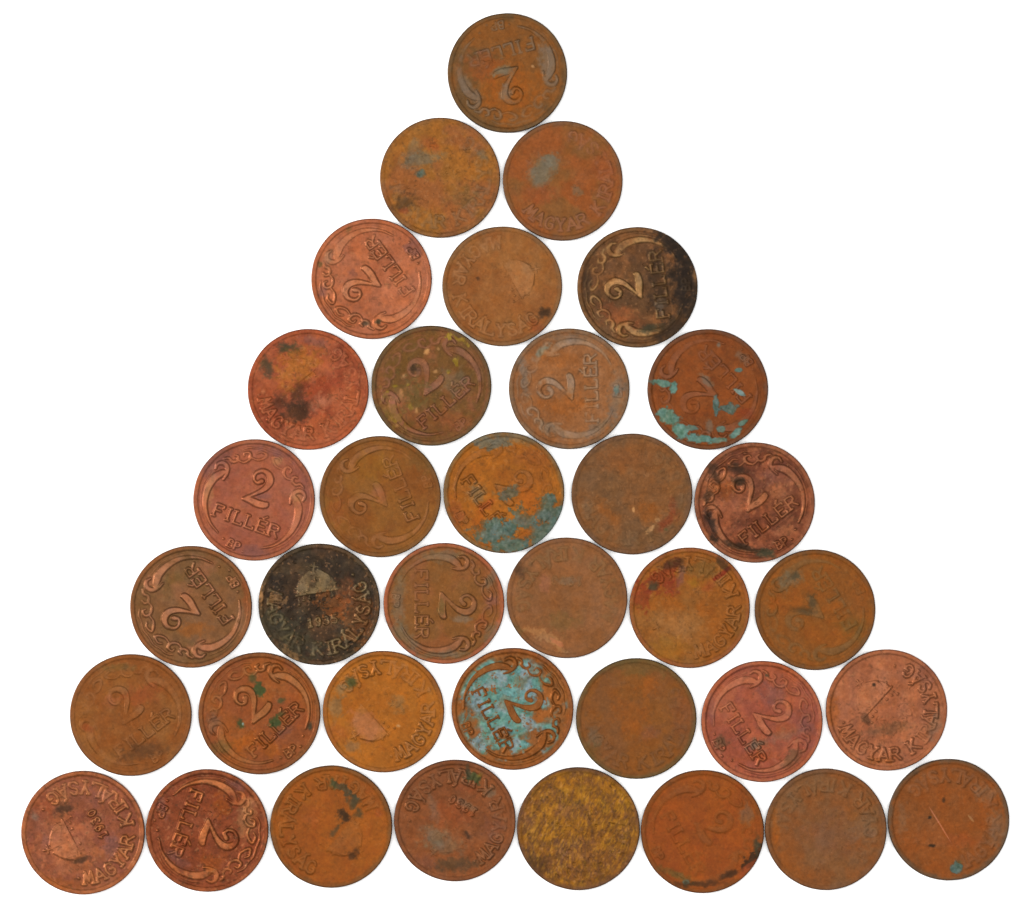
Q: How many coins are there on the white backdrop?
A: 36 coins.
